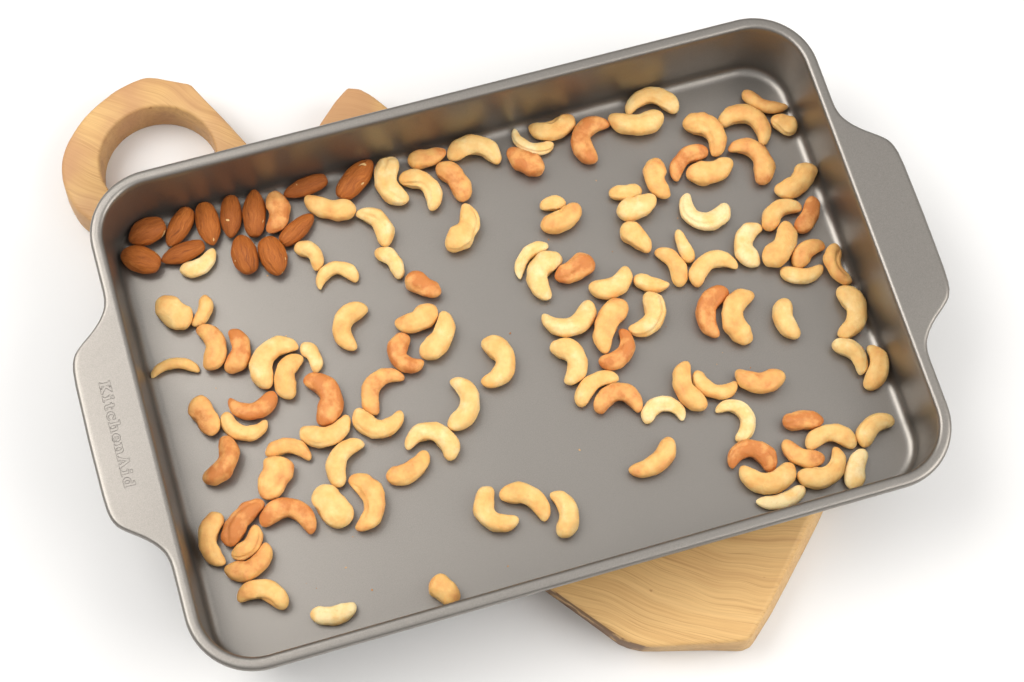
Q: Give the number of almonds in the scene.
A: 12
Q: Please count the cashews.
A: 118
